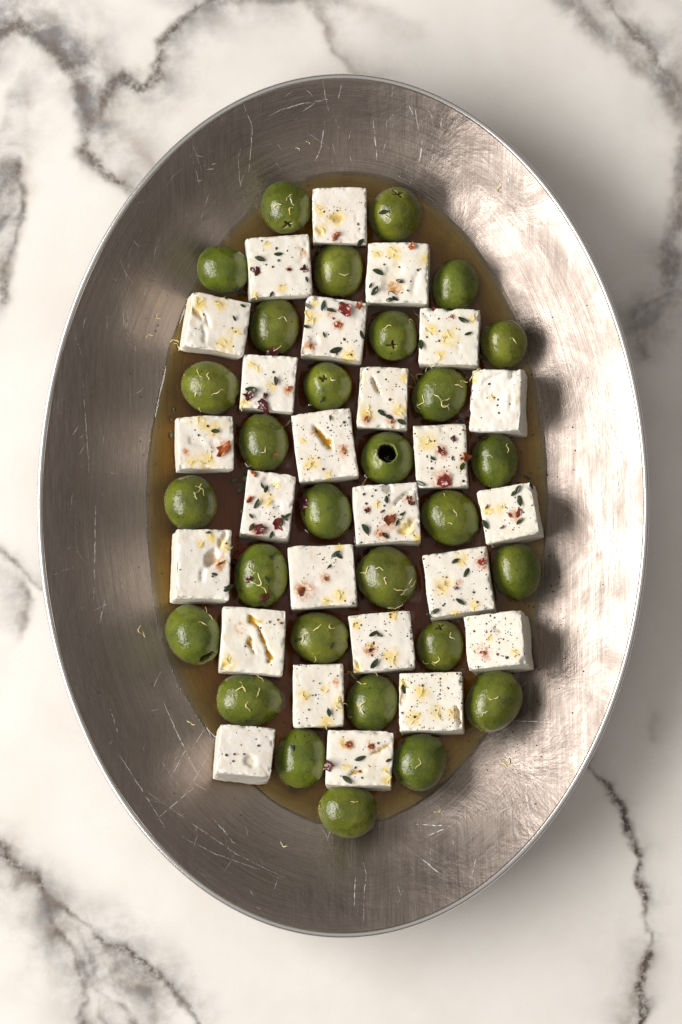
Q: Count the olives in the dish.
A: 29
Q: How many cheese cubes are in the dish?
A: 25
